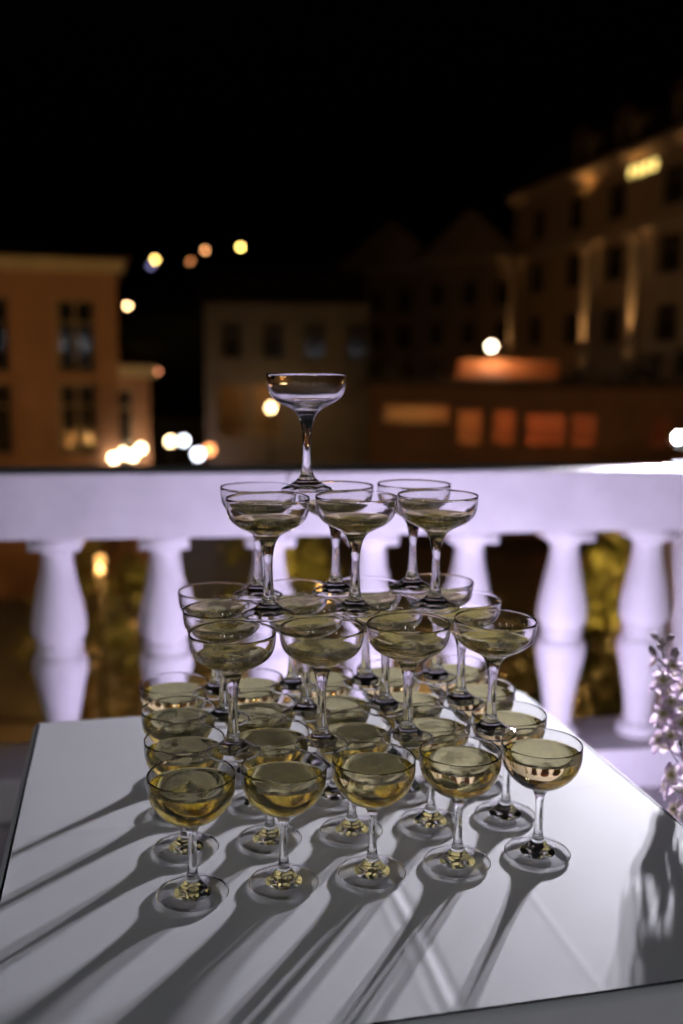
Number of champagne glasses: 39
